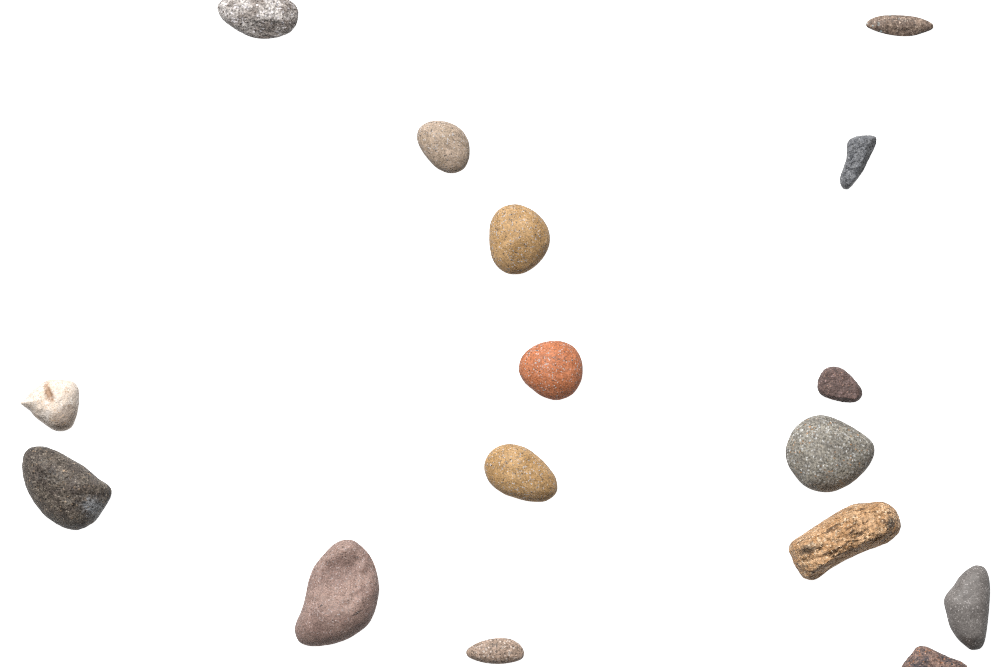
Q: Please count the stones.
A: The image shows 16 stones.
